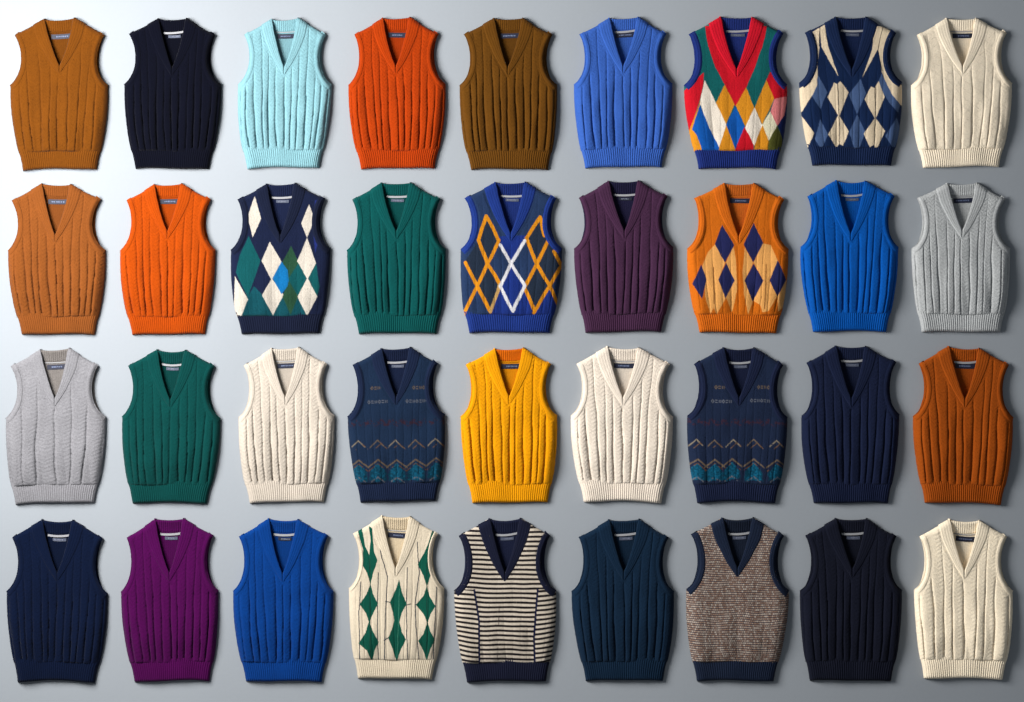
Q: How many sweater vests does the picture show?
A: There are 36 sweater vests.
